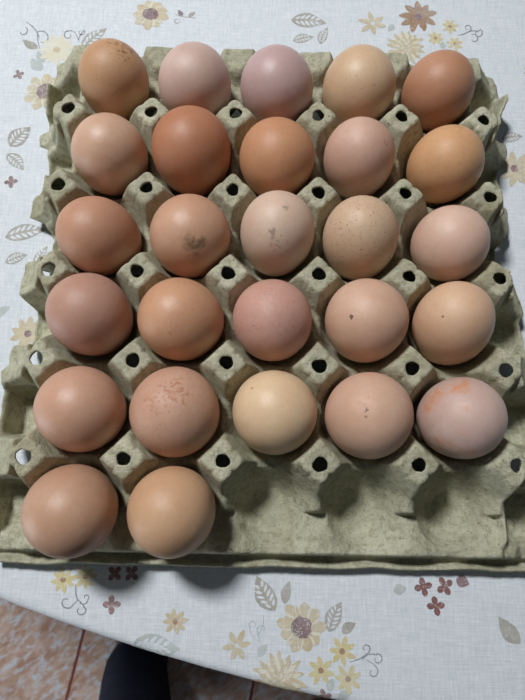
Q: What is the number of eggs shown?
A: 27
